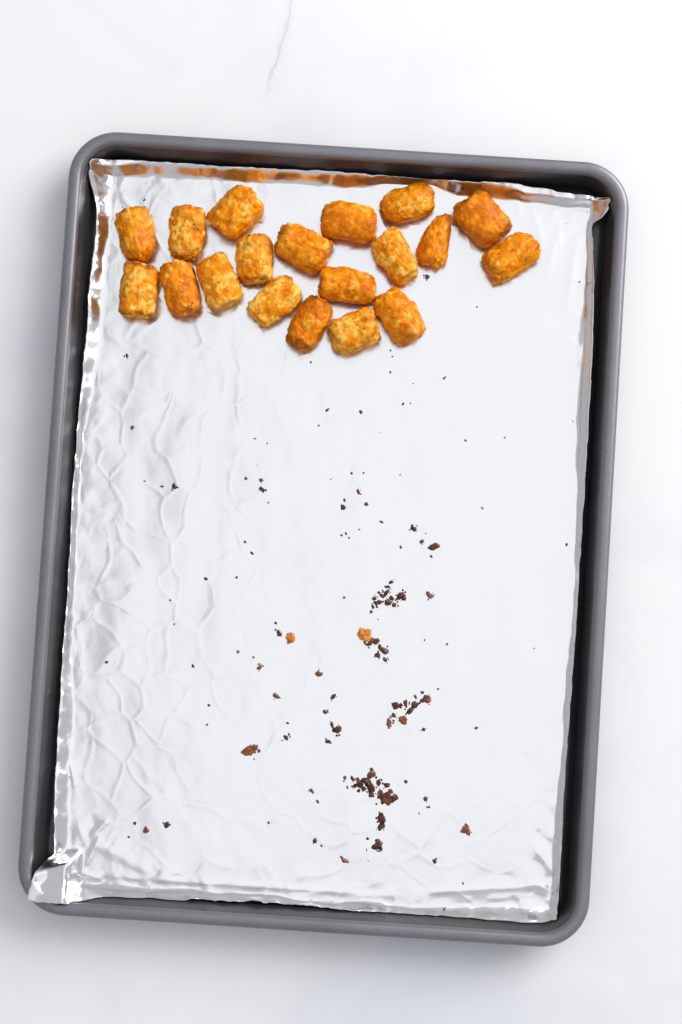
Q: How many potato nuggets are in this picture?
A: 19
